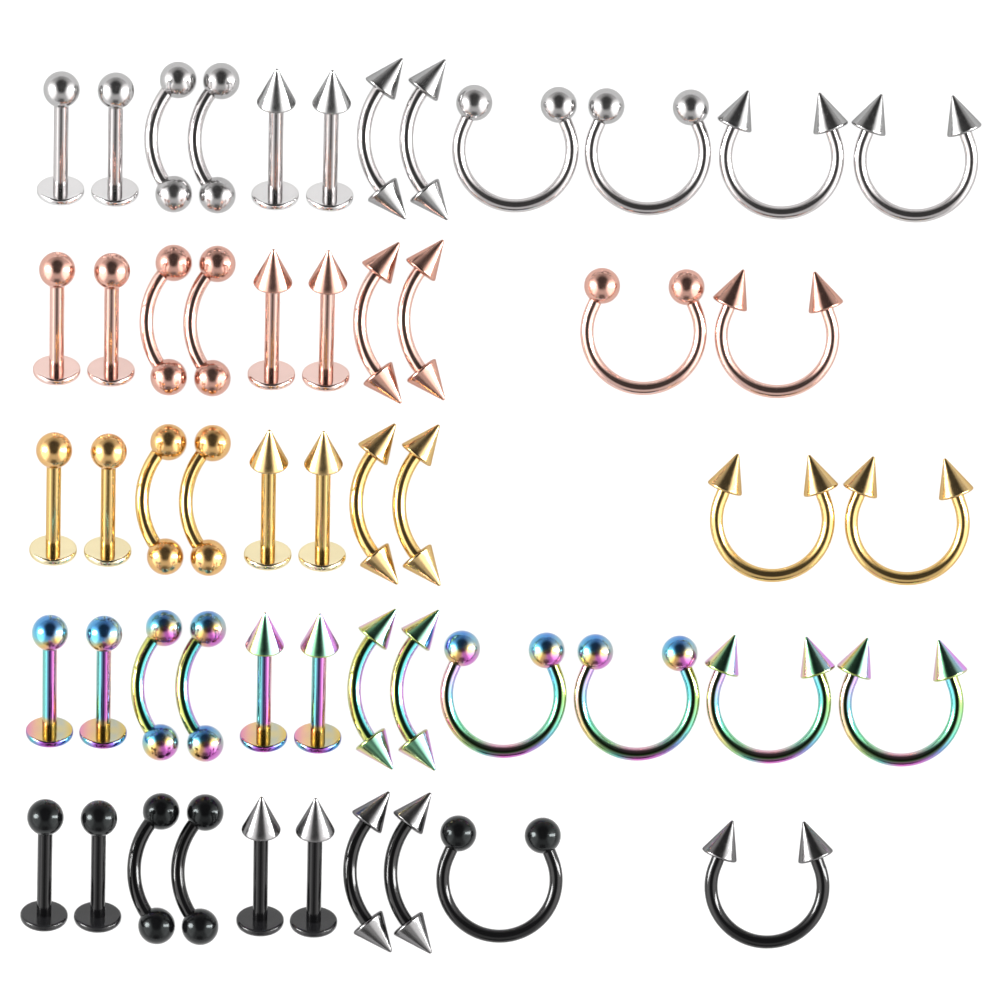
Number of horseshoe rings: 14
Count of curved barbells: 20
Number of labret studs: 20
